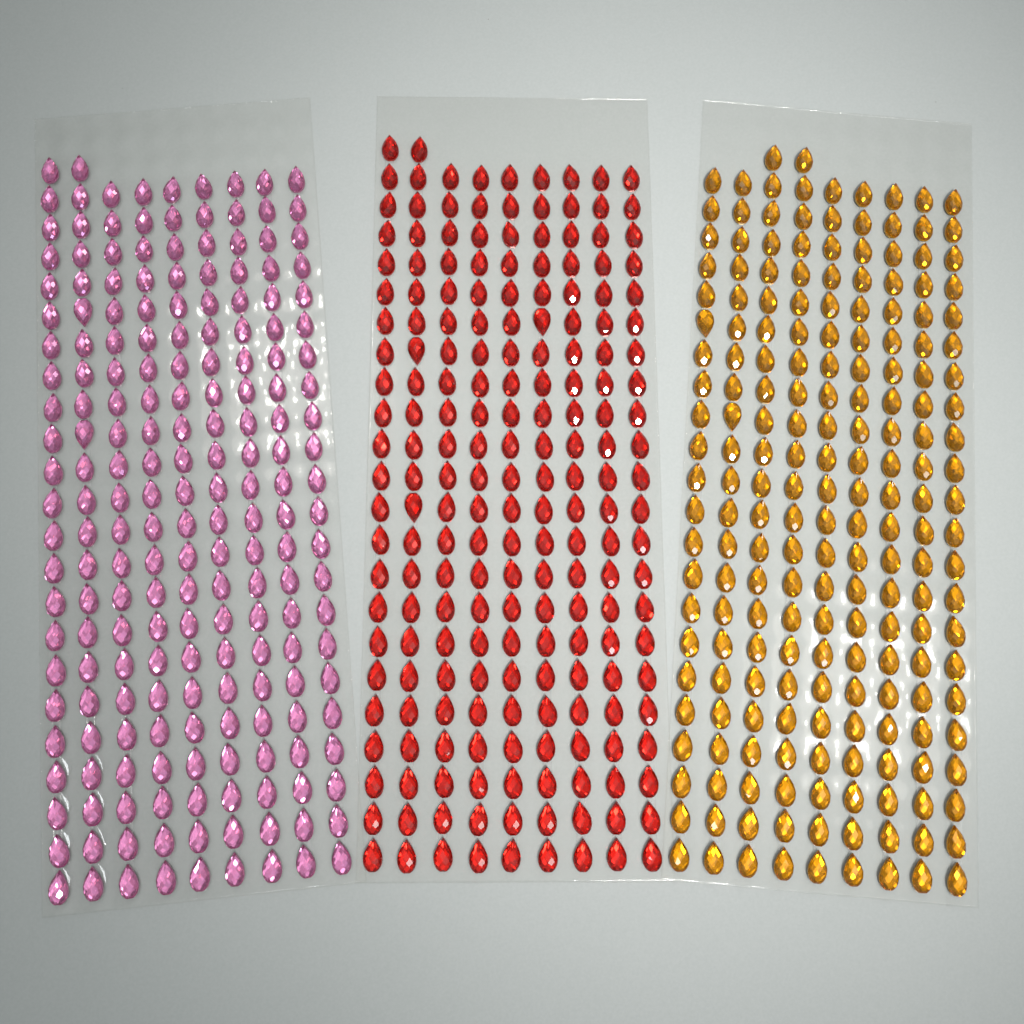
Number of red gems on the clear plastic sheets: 200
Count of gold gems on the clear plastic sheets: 200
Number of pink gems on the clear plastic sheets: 200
